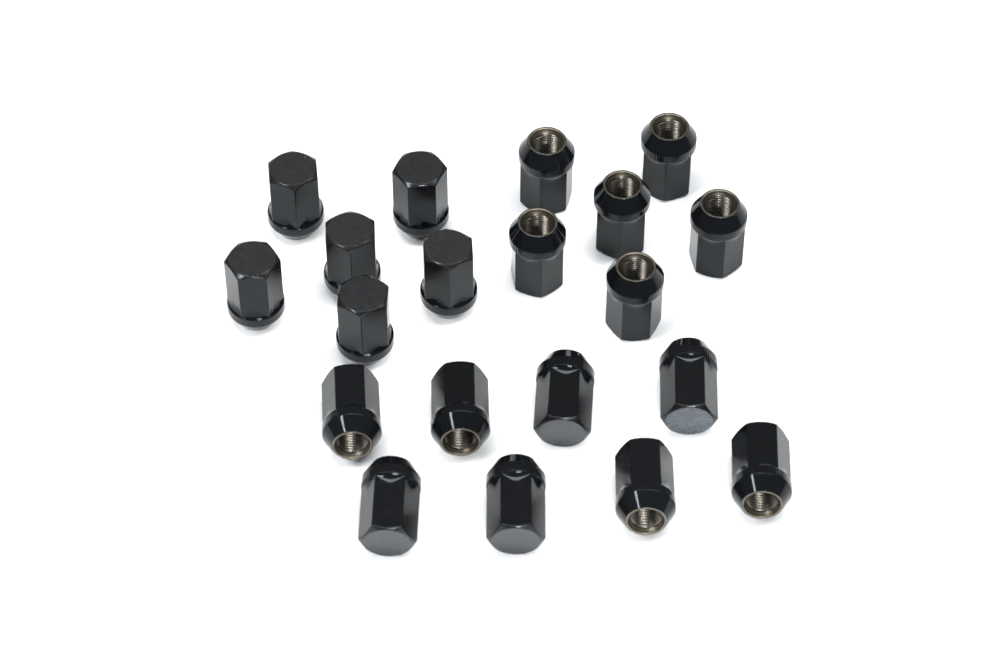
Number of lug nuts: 20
